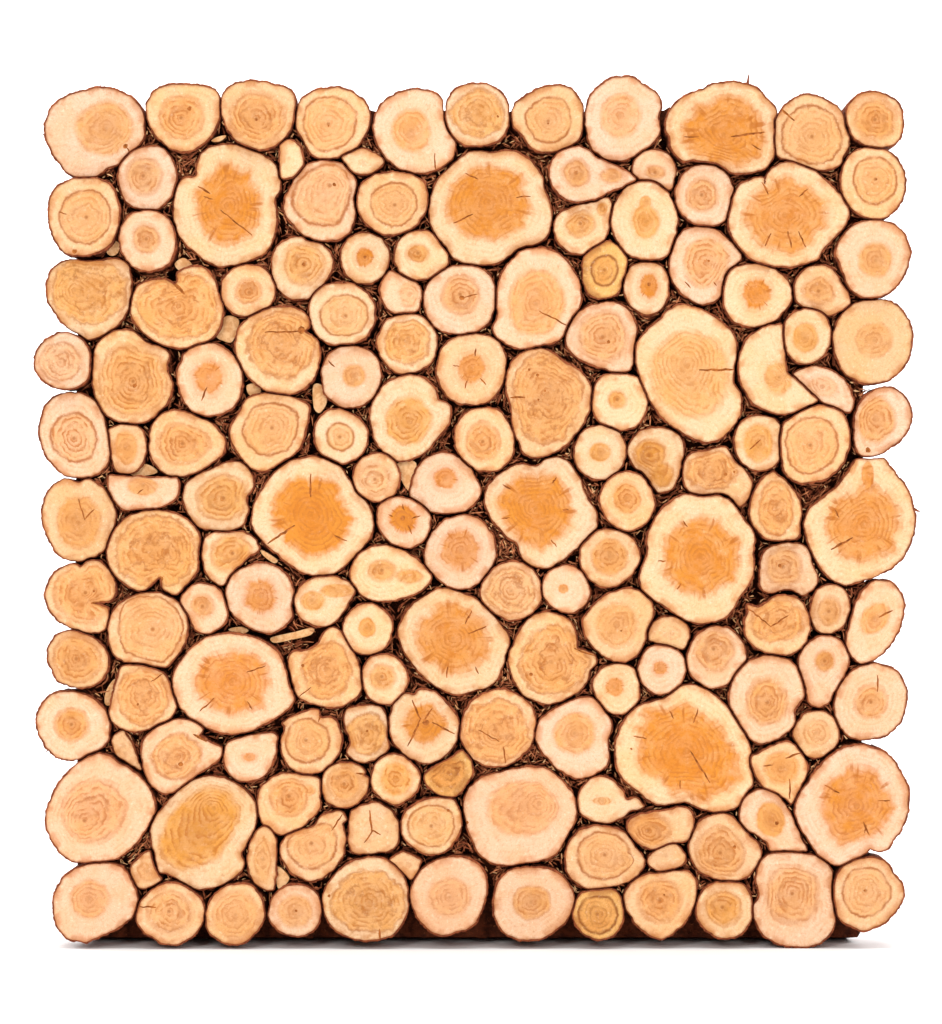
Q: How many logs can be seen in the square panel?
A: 159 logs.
